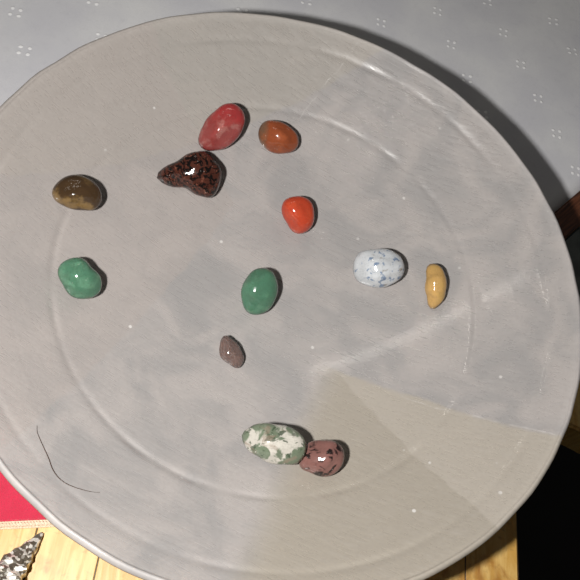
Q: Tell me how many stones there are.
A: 12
